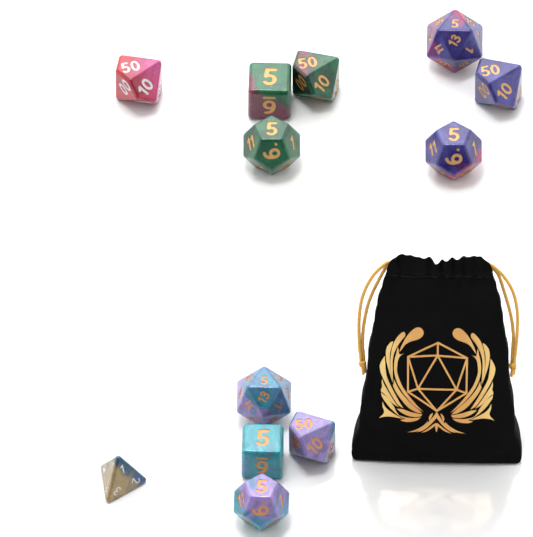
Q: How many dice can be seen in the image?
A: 12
